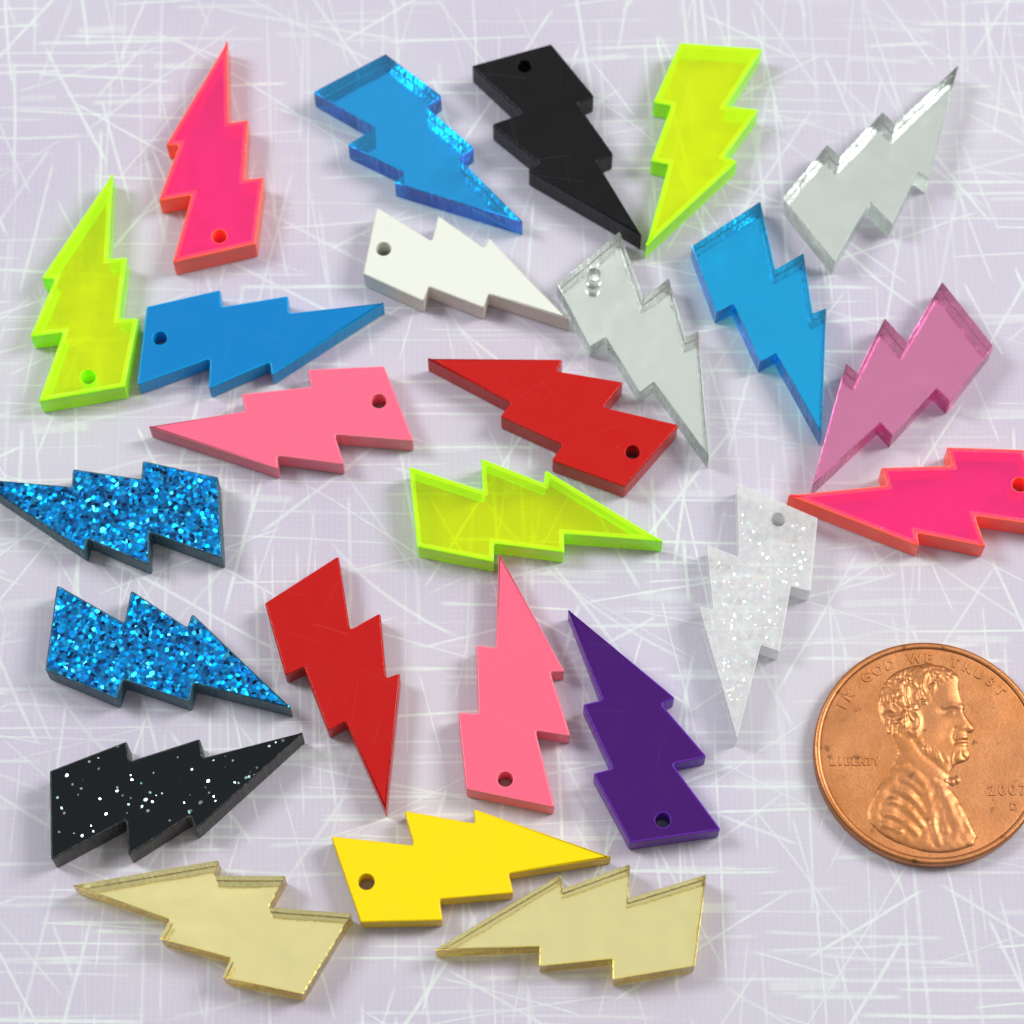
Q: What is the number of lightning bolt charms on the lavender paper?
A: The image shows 25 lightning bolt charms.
